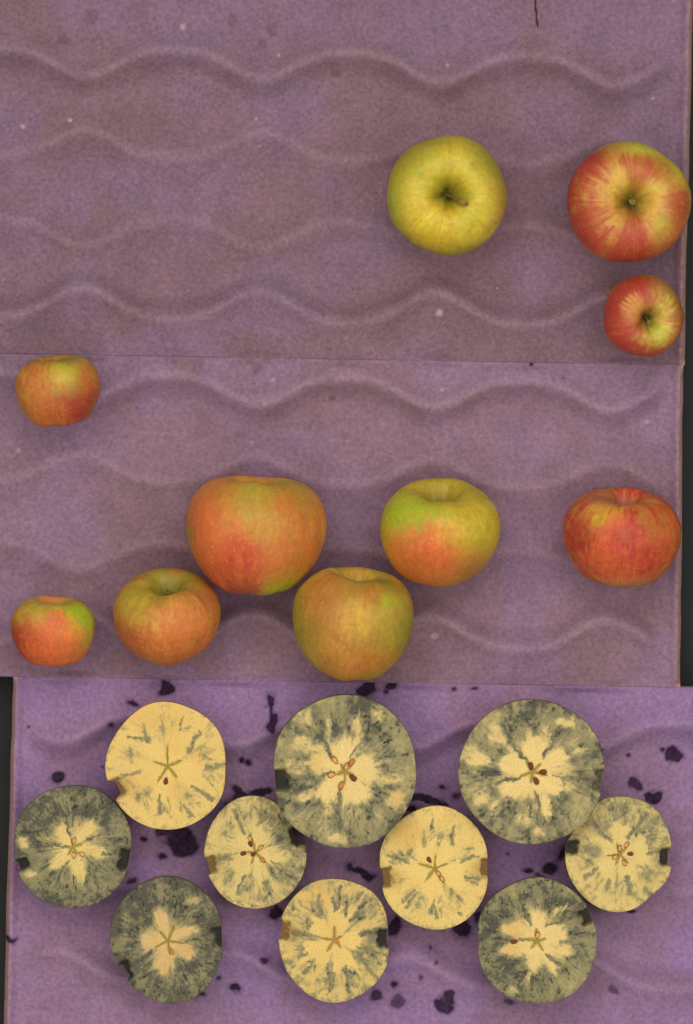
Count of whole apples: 10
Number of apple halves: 10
